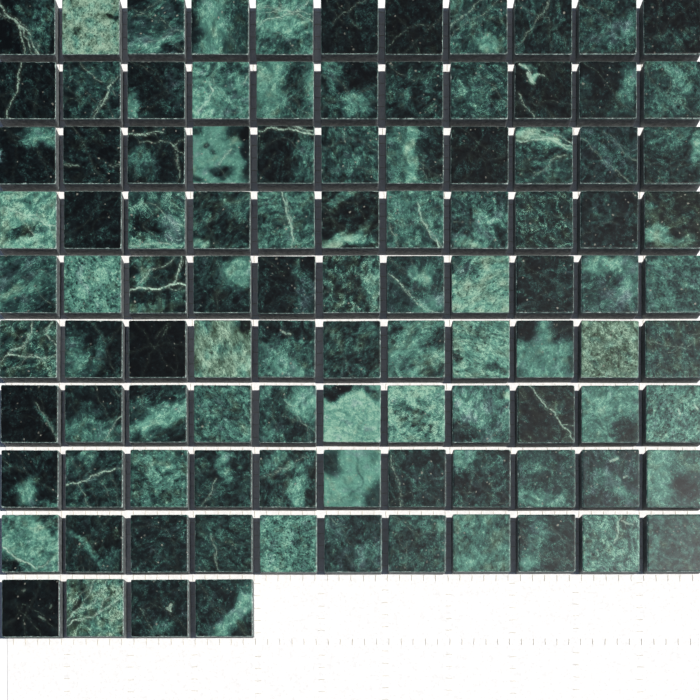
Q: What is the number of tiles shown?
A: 103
